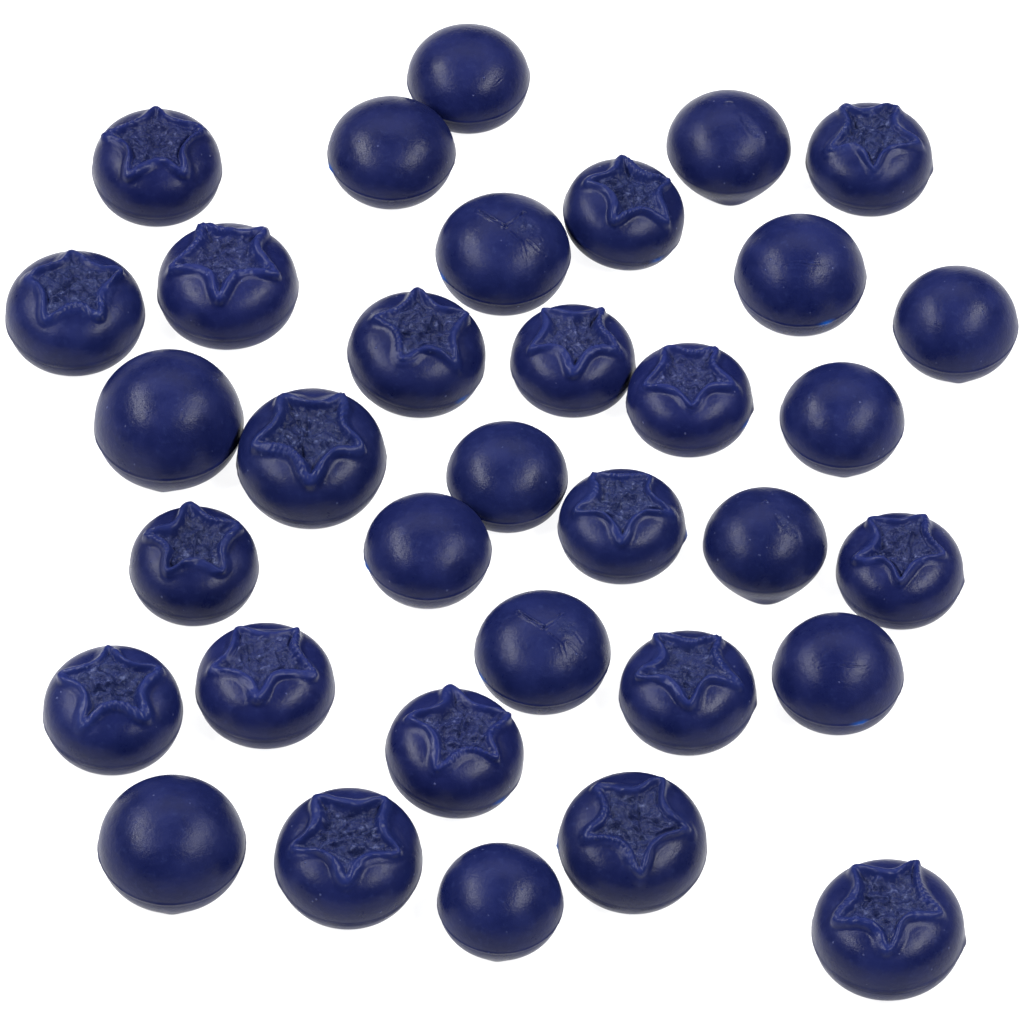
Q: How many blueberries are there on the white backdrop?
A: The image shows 34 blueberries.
